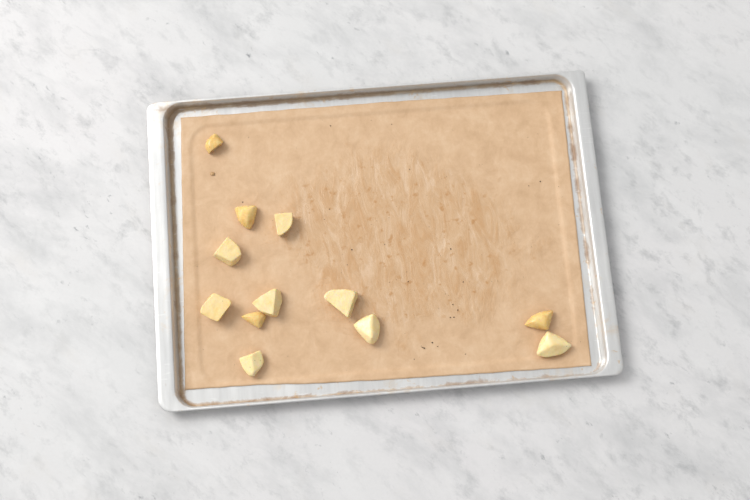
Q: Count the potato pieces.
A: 12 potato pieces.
